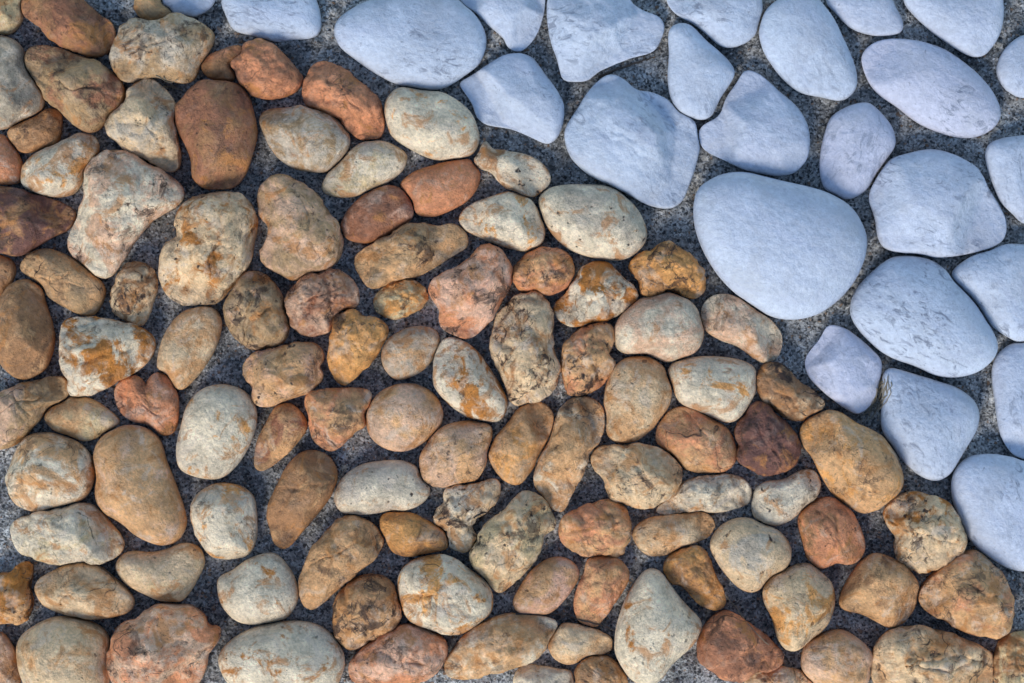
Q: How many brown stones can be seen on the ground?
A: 109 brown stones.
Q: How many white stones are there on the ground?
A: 25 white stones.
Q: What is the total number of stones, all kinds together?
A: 134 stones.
